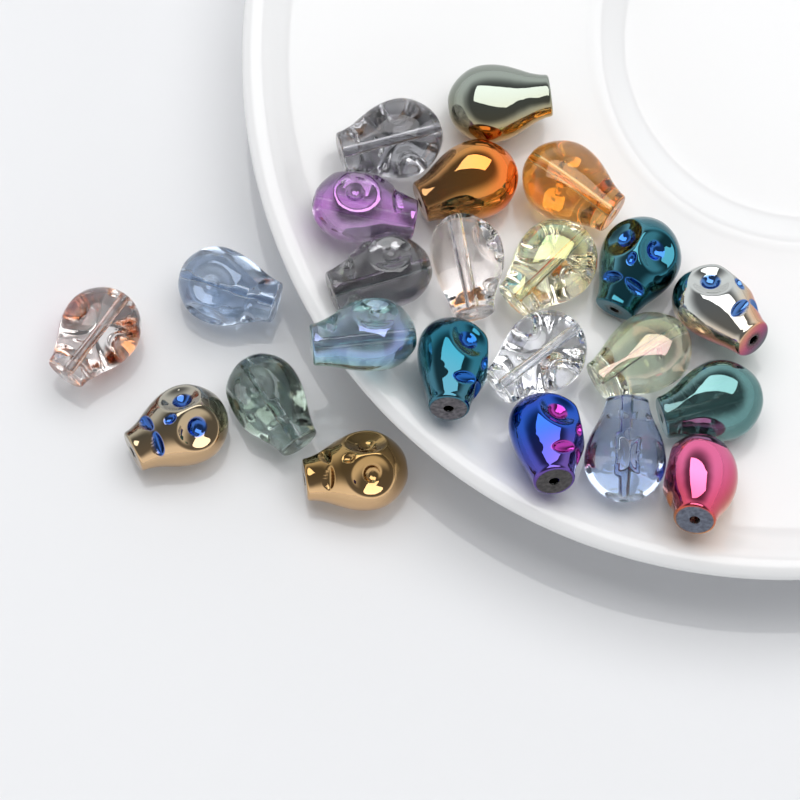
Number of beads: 23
